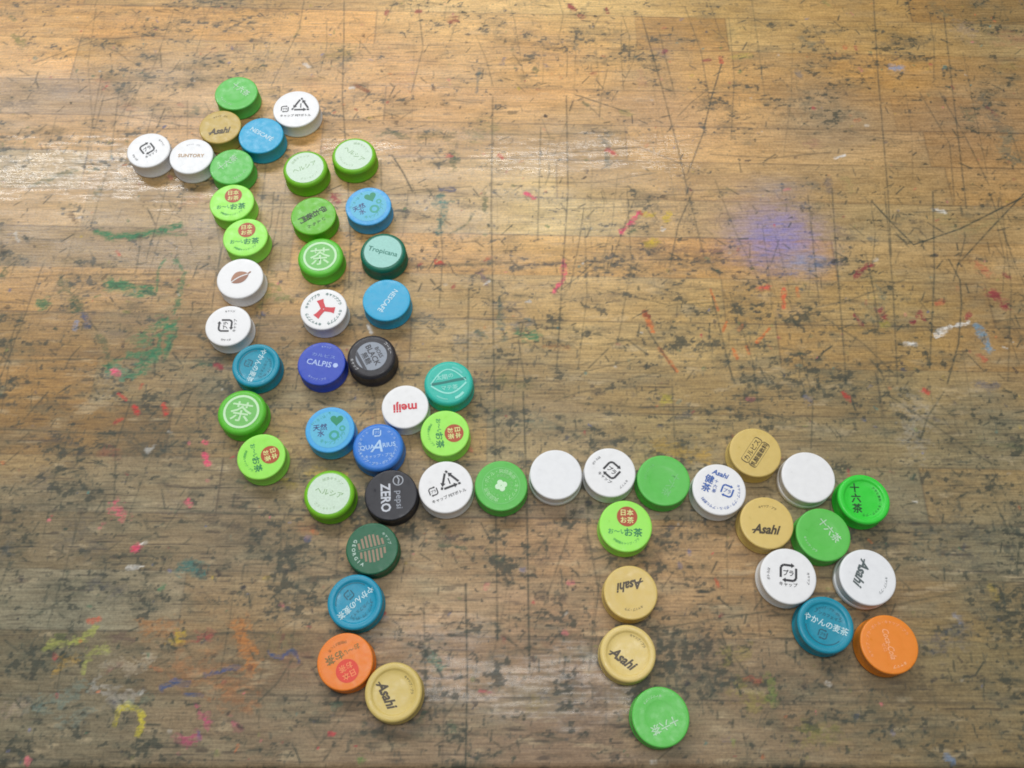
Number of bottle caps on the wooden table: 54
